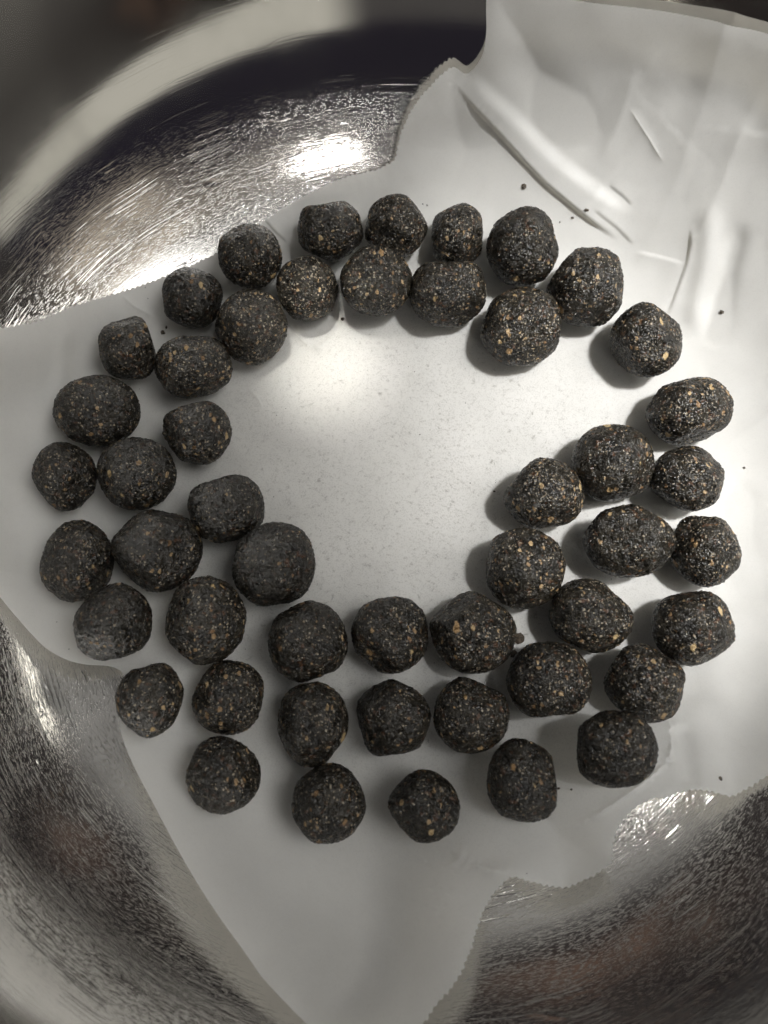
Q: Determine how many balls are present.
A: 49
